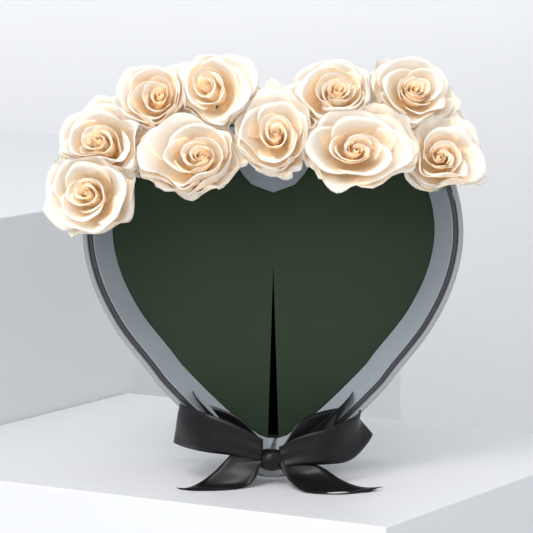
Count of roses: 10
